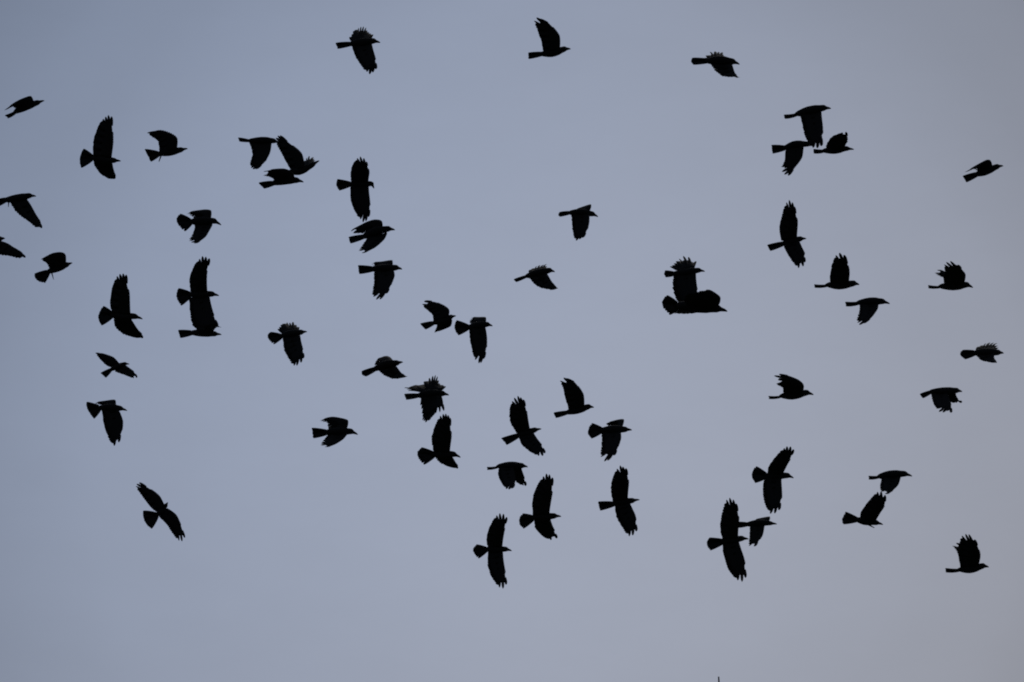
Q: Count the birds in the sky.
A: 57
